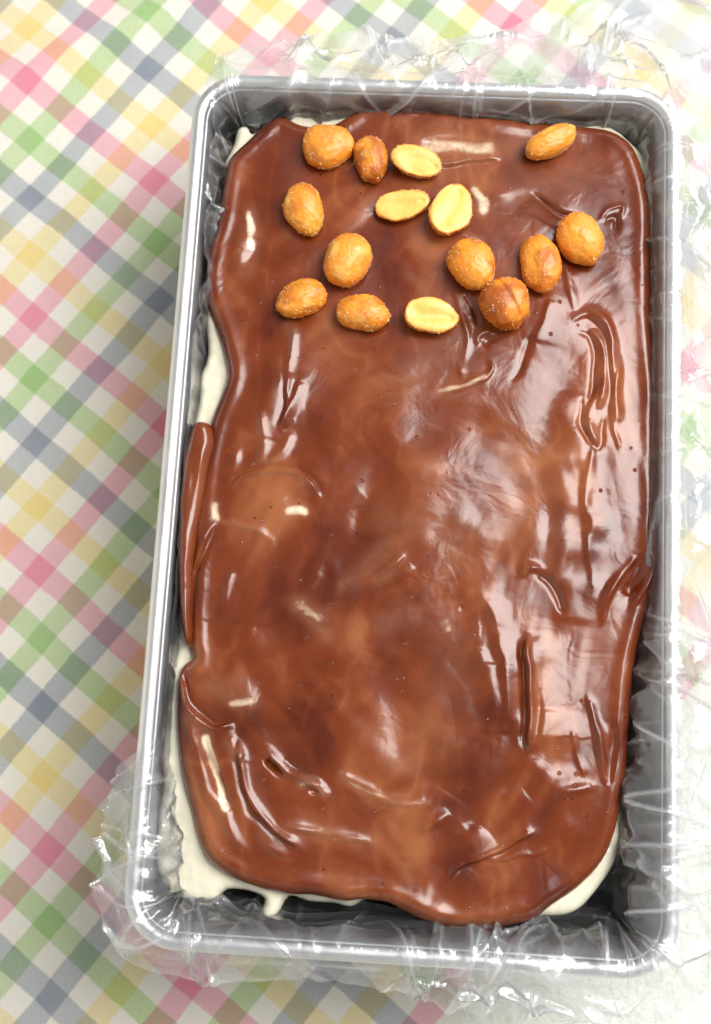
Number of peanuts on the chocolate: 15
